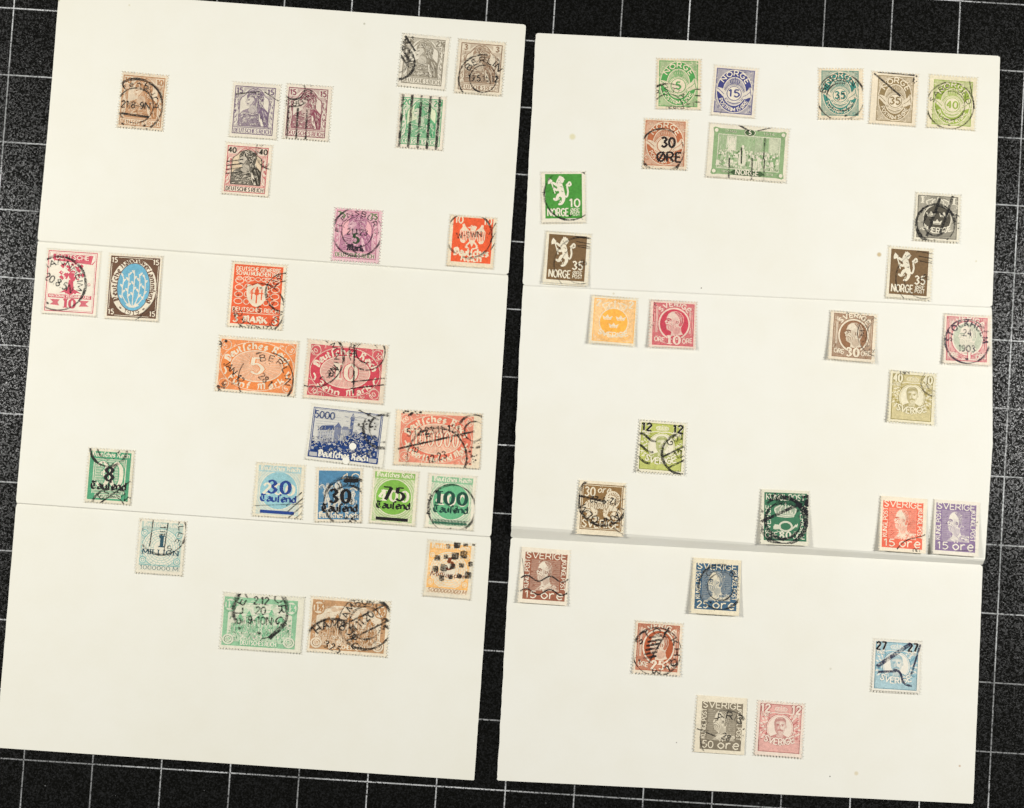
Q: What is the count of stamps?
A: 52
